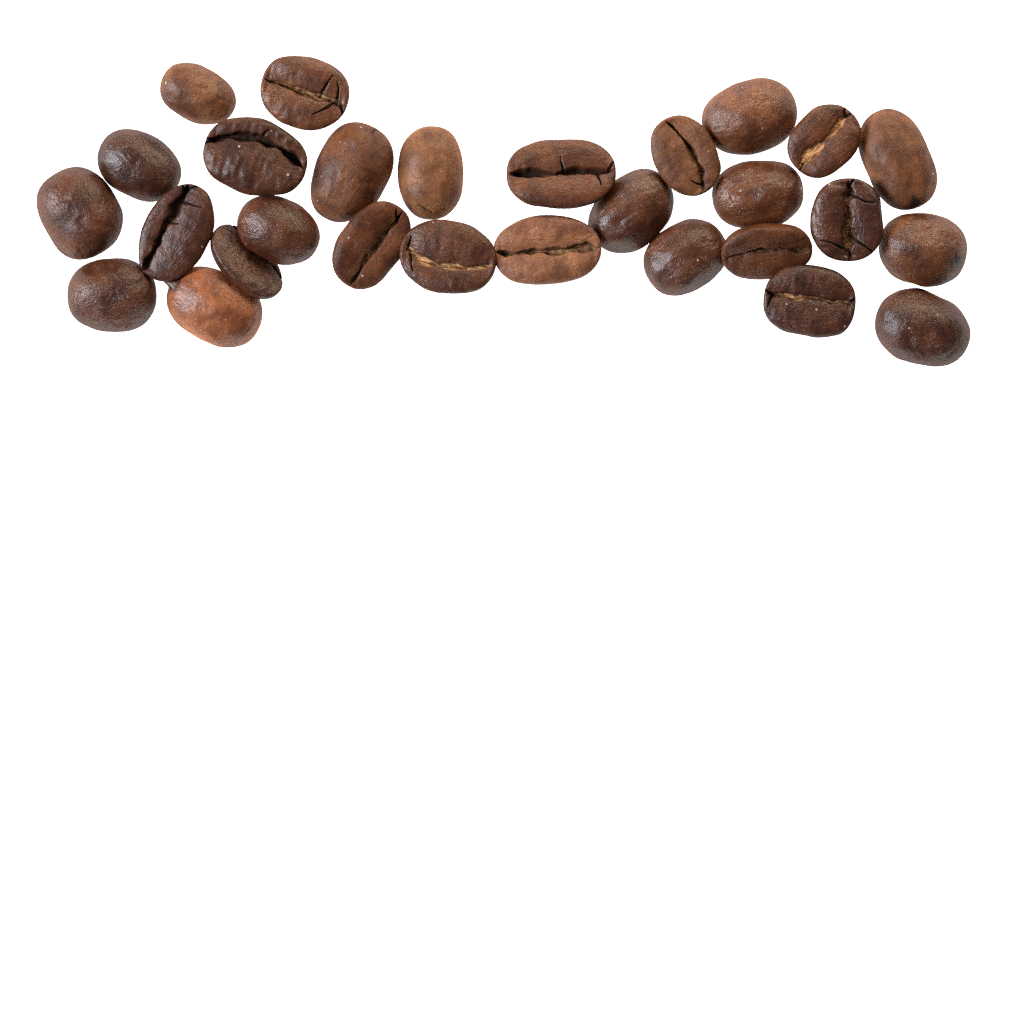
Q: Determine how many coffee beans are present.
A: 28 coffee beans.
